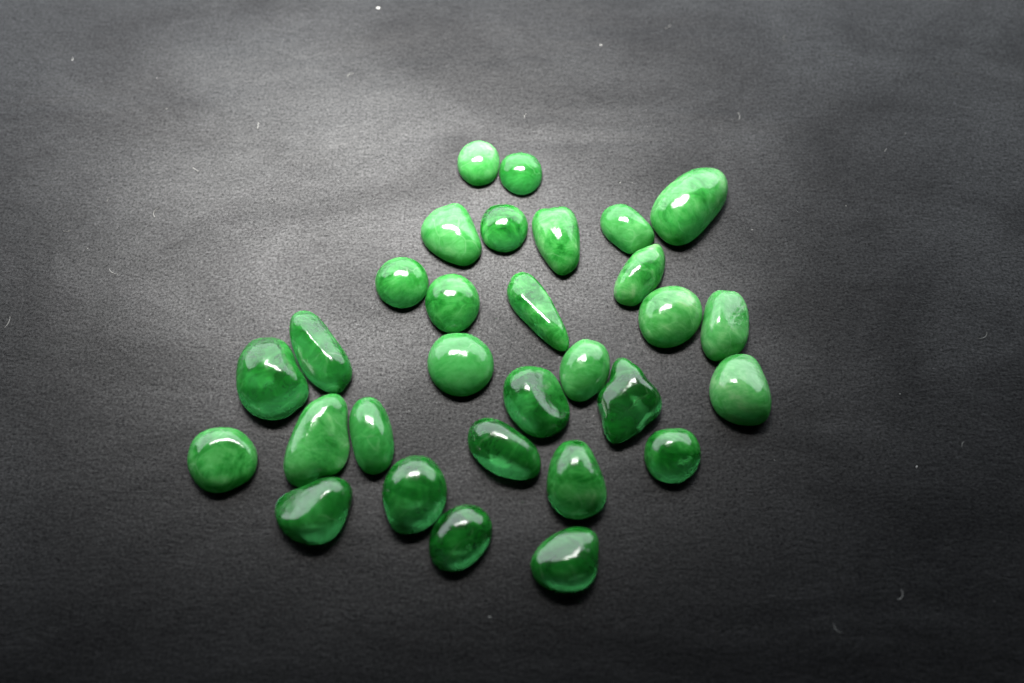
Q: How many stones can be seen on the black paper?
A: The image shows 30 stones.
